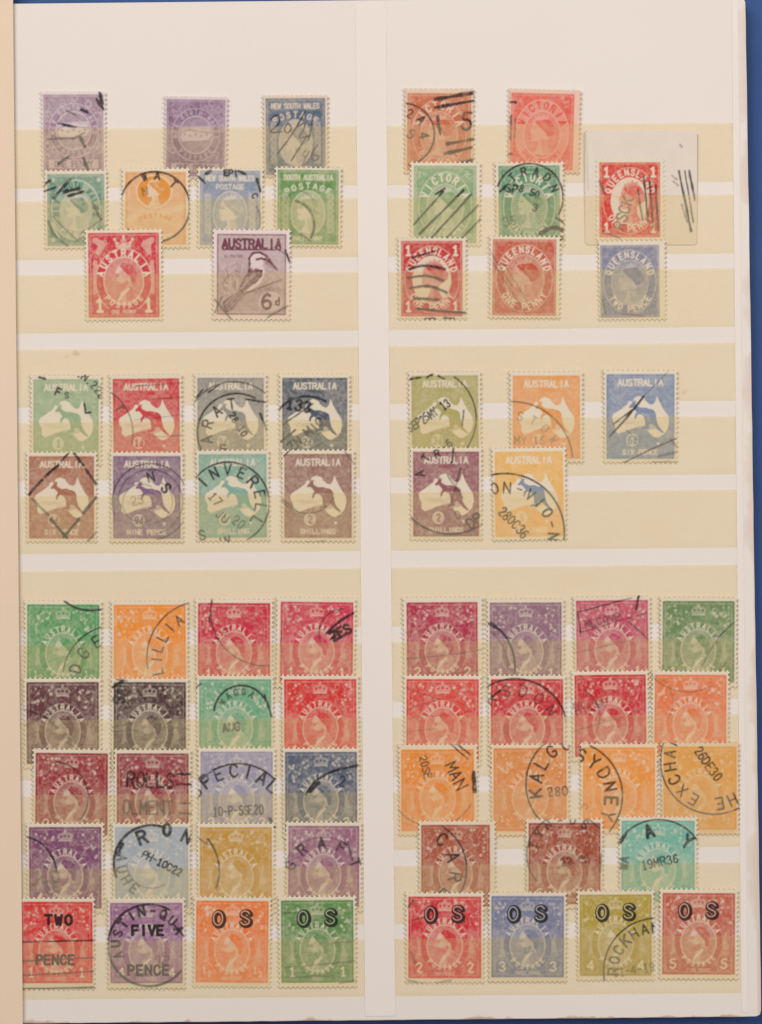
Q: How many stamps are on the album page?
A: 69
